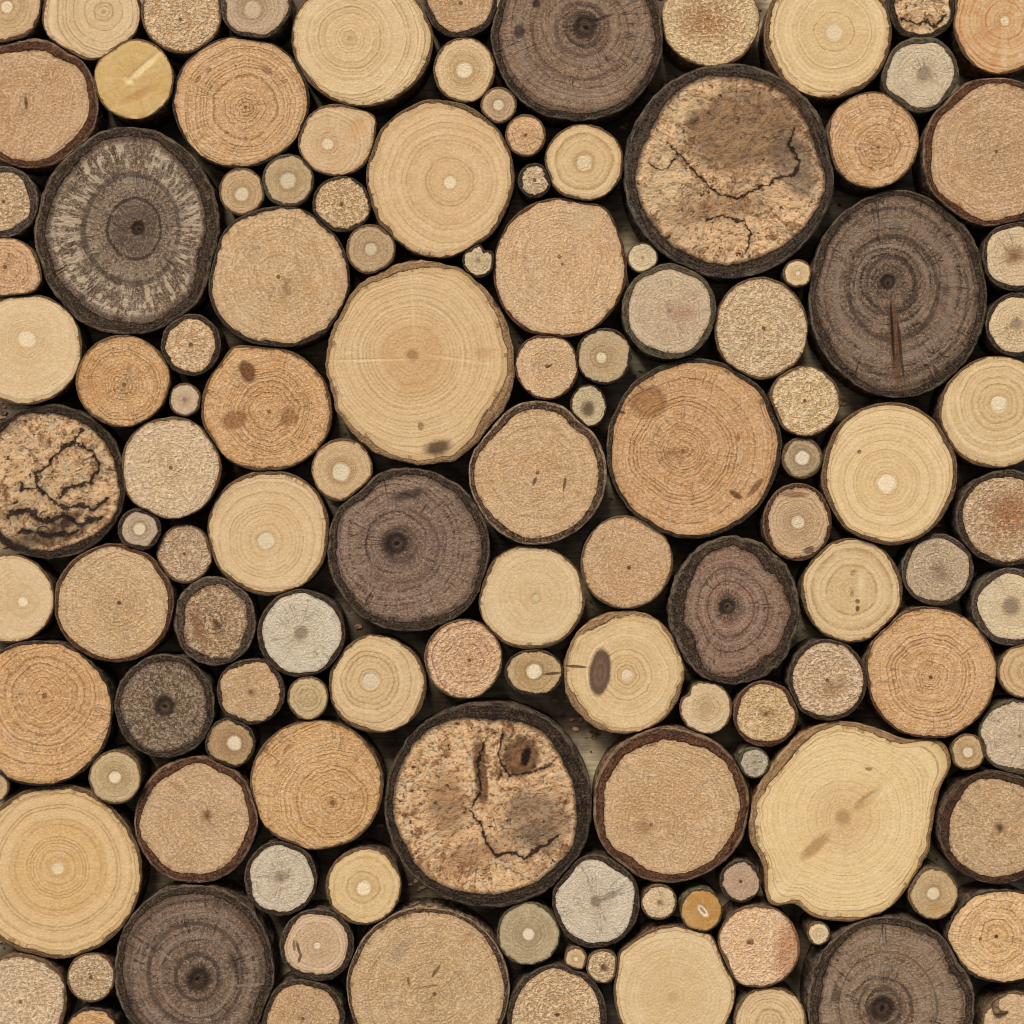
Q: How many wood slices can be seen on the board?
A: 127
